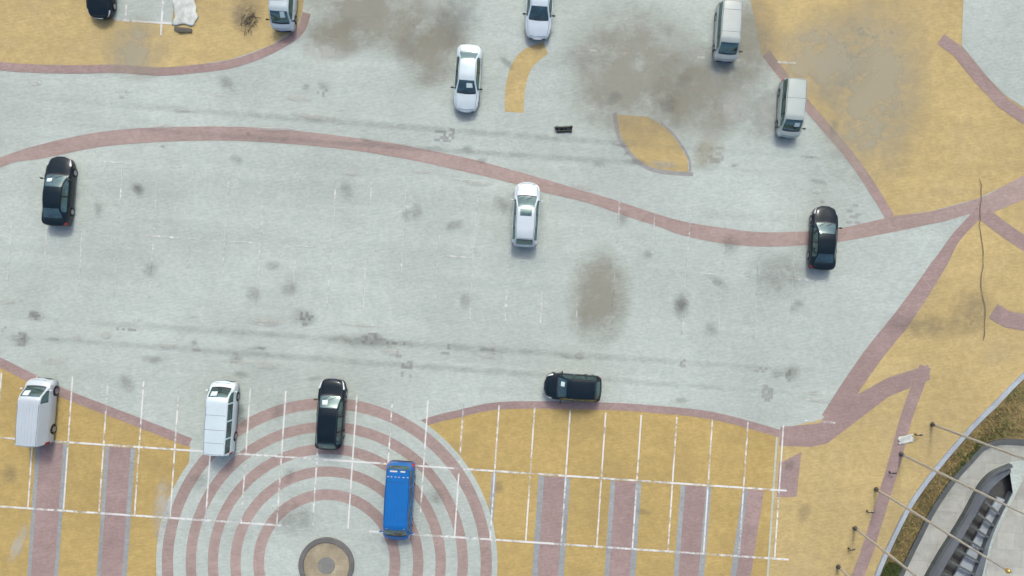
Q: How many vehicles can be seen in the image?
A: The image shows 14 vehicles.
